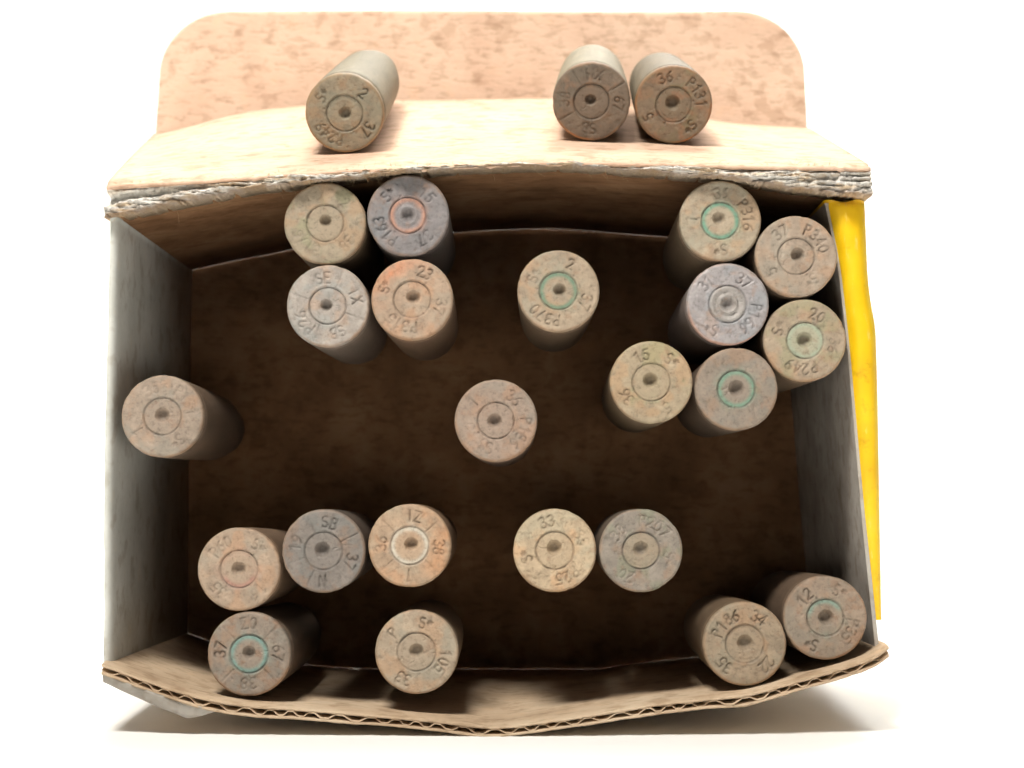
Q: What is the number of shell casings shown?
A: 25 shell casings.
